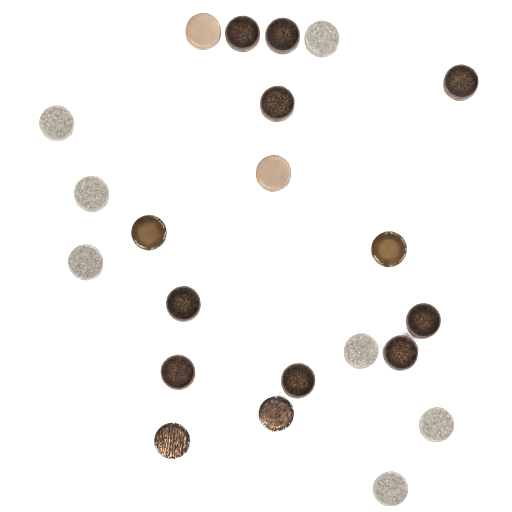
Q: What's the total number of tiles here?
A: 22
